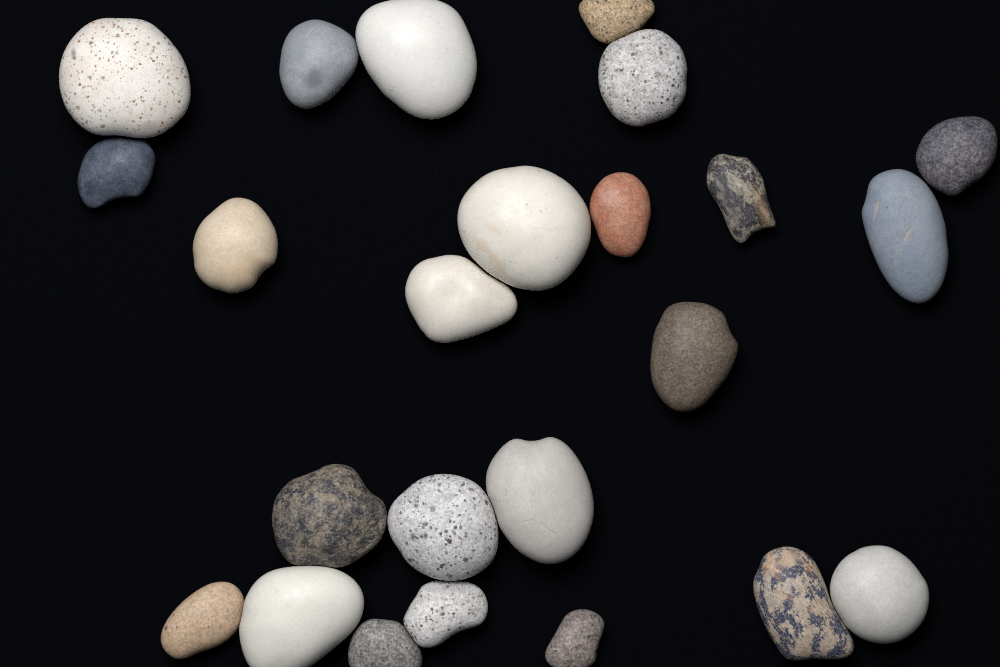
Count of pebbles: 24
